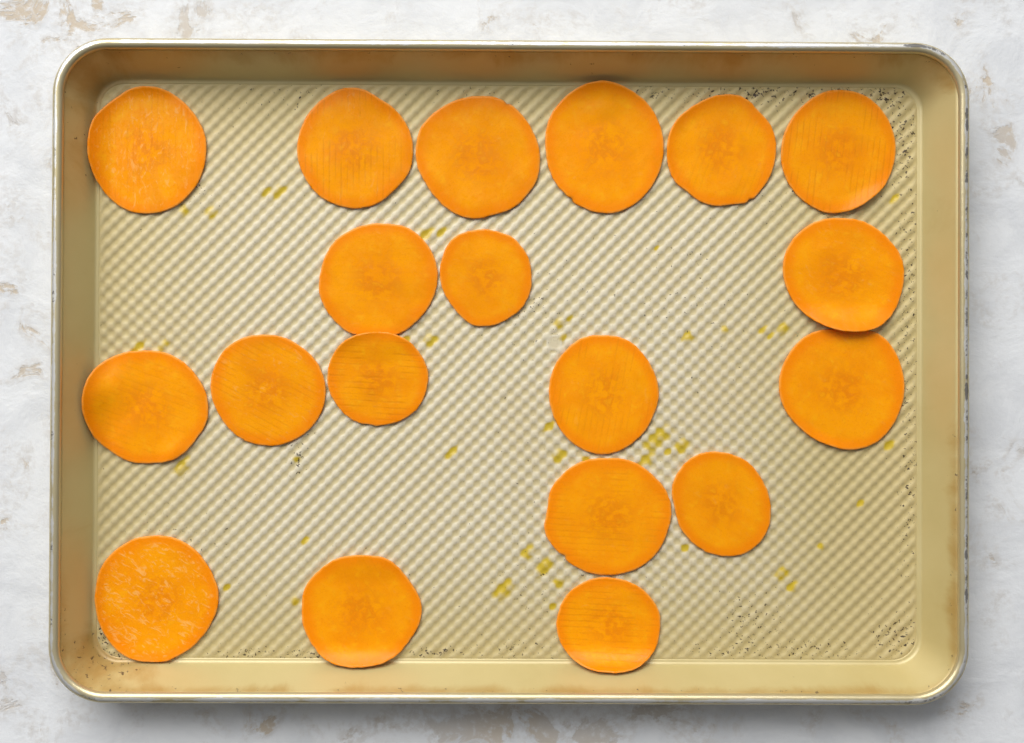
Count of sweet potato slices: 19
